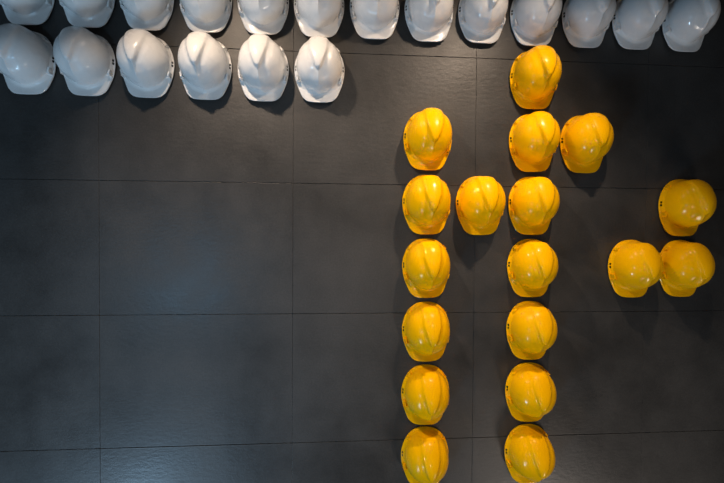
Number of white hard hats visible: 19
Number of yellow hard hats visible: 18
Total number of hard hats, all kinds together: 37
